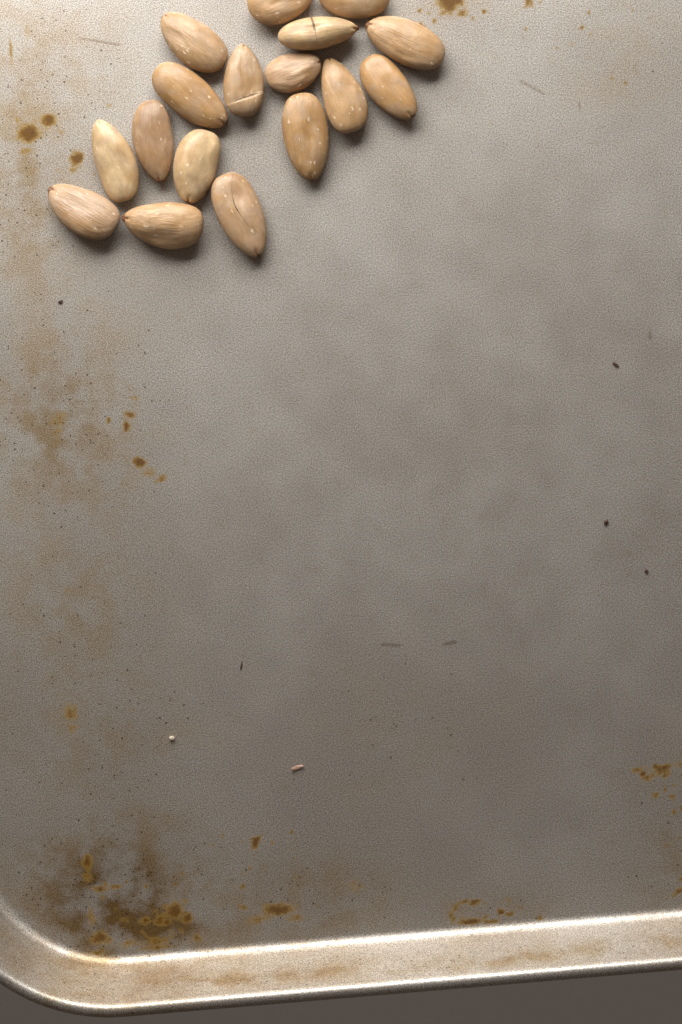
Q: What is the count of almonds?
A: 17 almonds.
